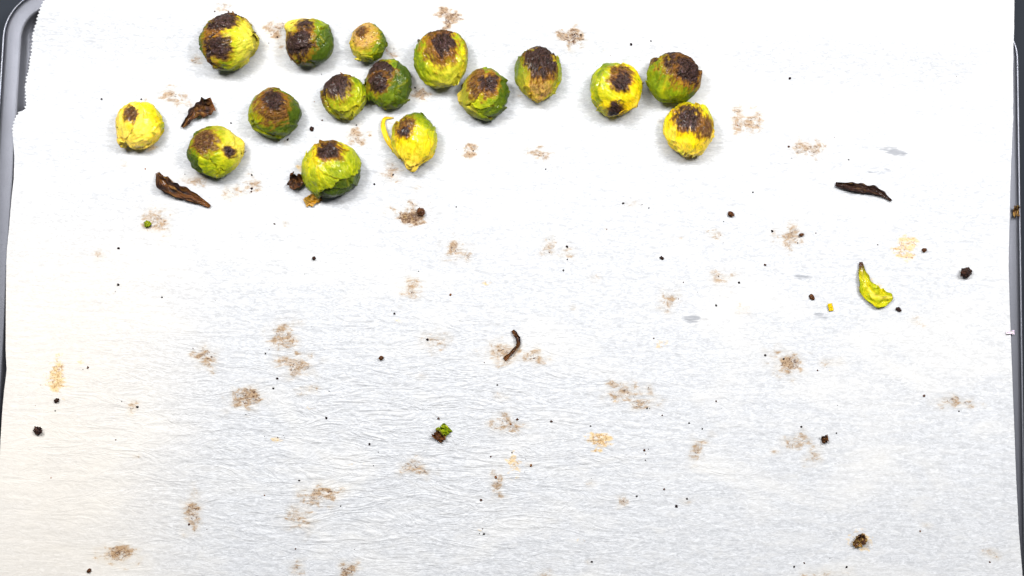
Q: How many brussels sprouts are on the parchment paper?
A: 16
